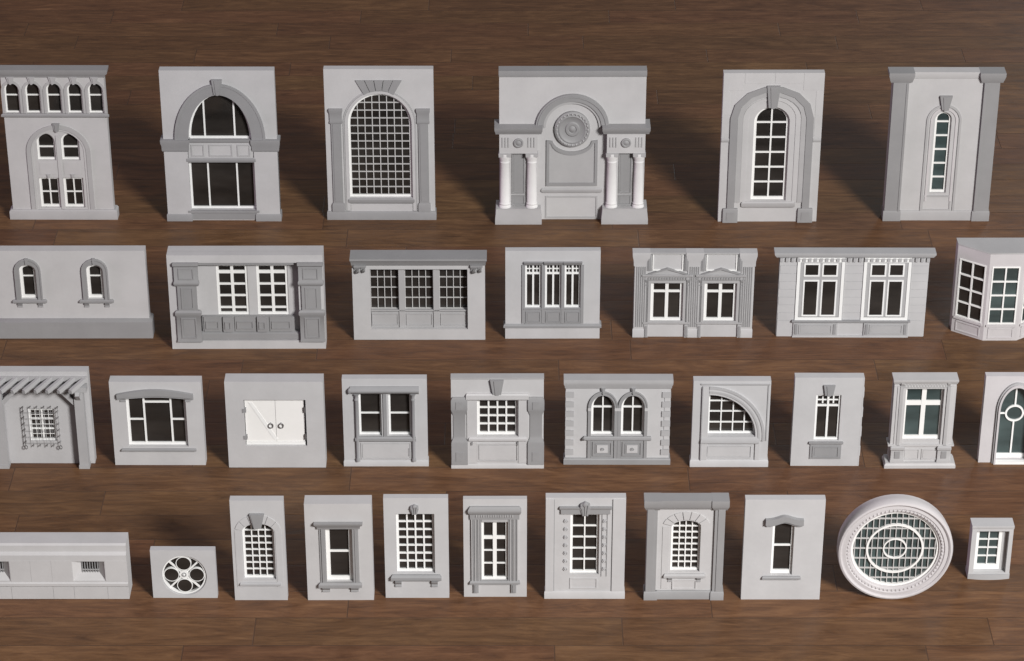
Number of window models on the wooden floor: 34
